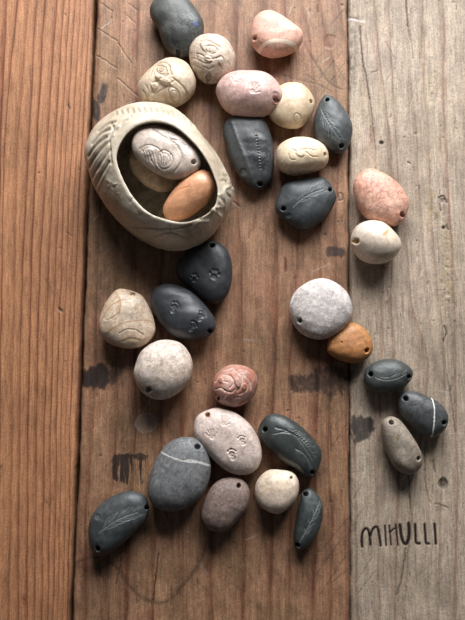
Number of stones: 32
